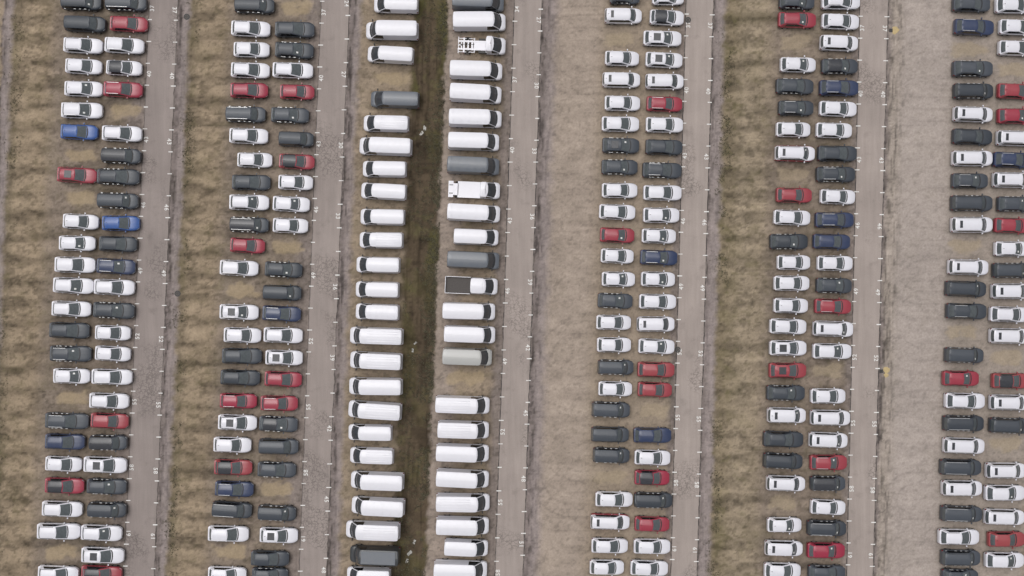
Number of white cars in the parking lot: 126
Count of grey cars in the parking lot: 75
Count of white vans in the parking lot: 39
